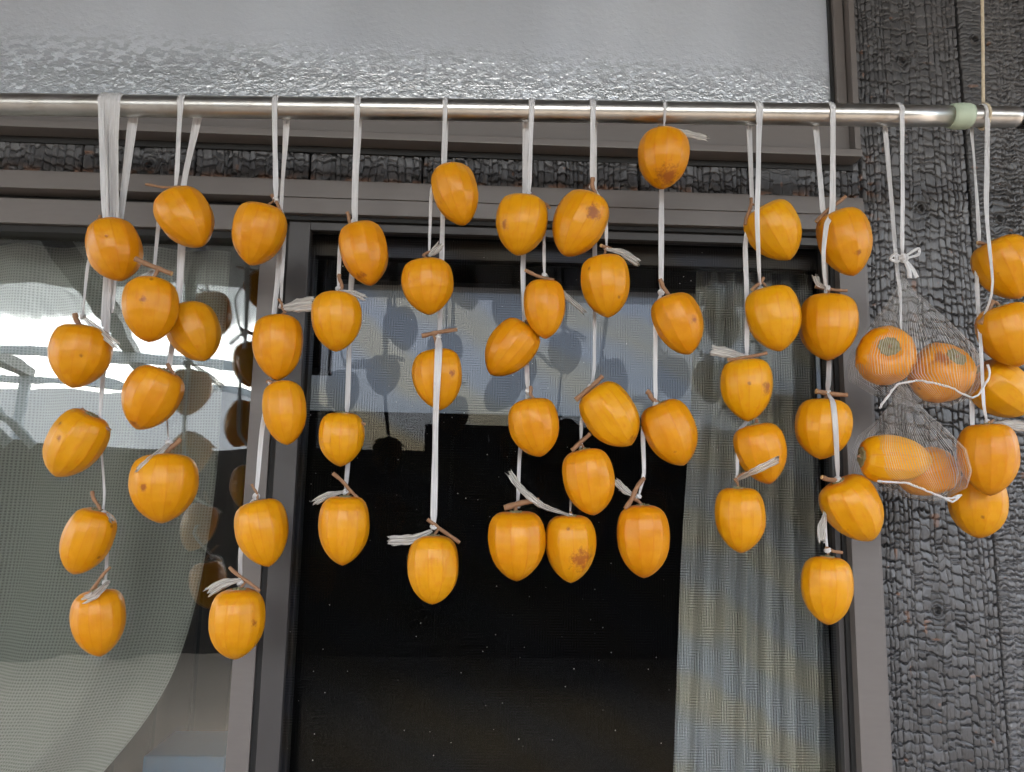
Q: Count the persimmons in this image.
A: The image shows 56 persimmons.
